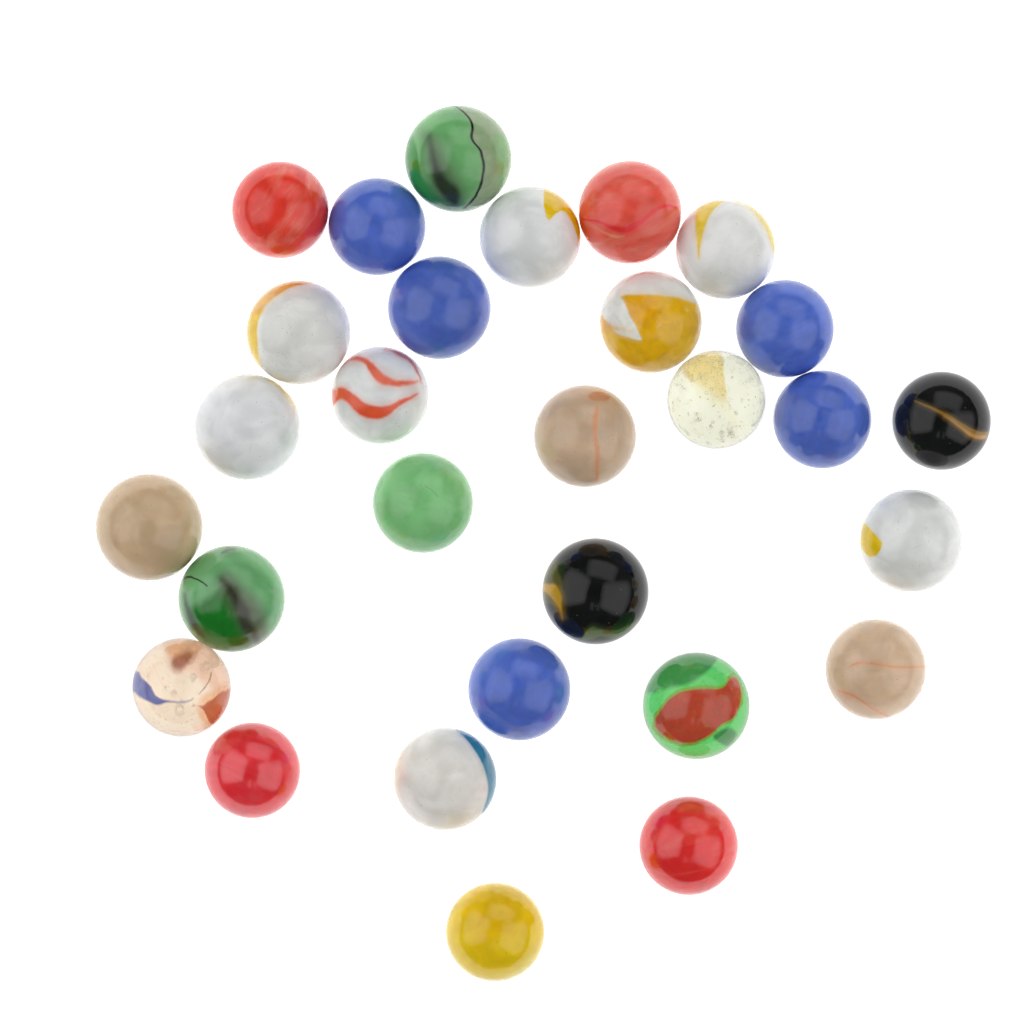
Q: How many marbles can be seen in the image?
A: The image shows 29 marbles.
